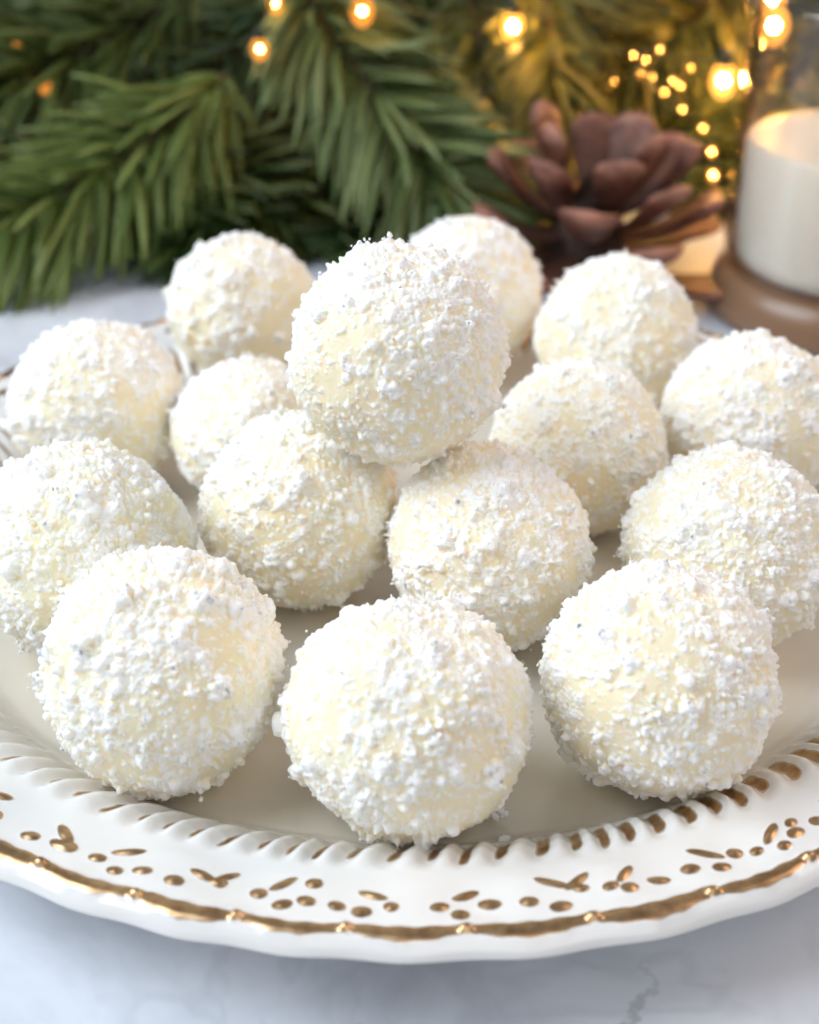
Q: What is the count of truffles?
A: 15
